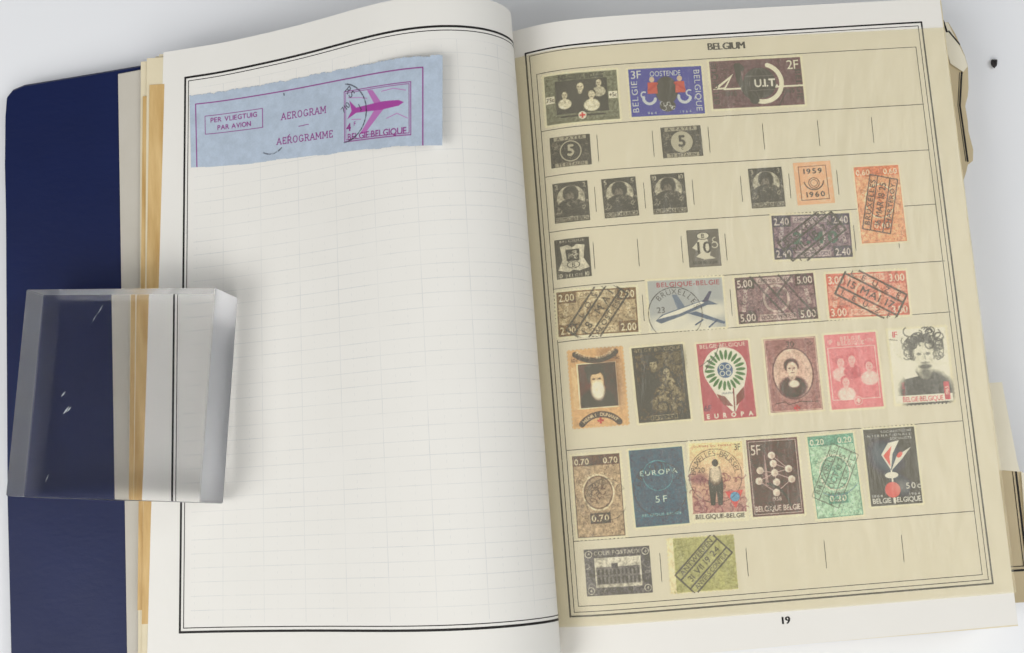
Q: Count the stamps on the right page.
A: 32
